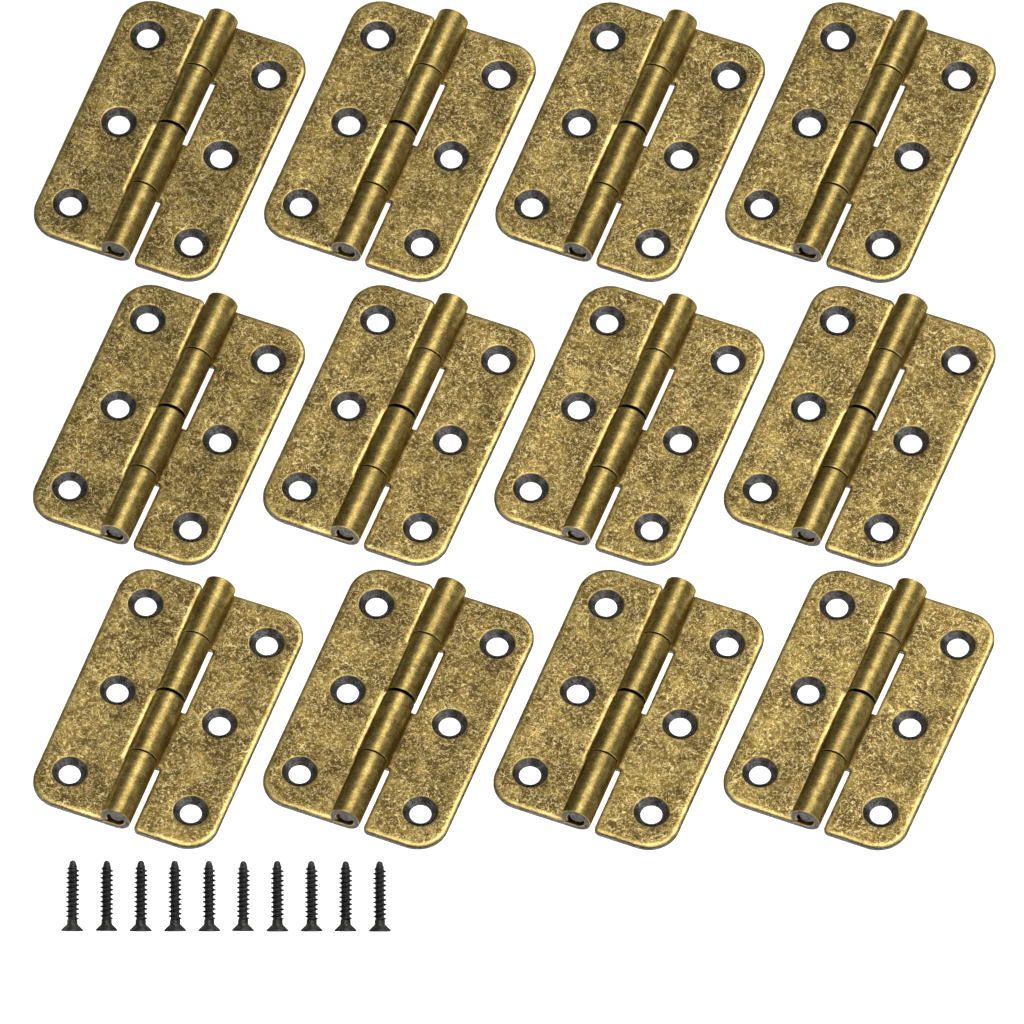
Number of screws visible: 10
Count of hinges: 12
